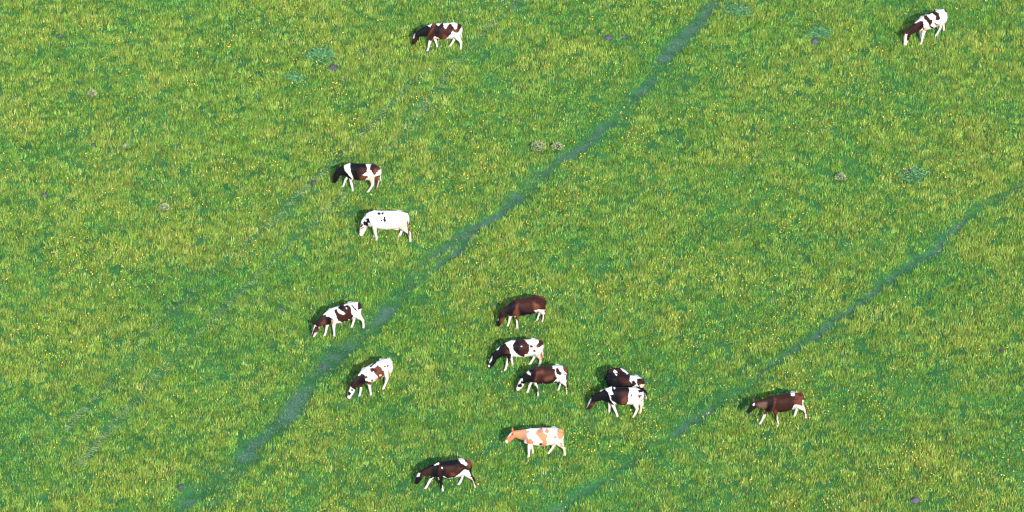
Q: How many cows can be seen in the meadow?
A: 14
